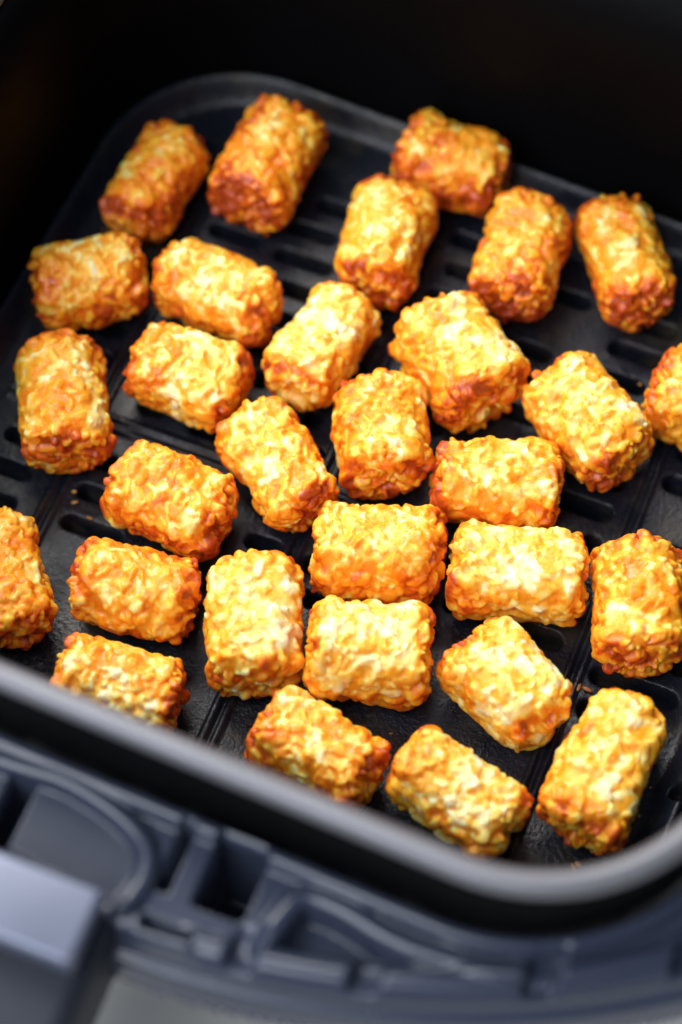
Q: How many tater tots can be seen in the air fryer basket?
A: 30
